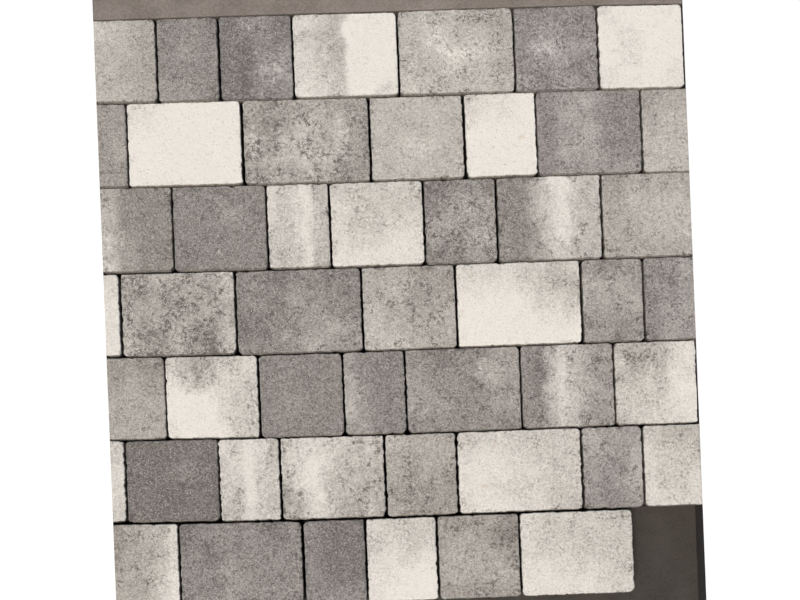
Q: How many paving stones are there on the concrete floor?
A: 49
